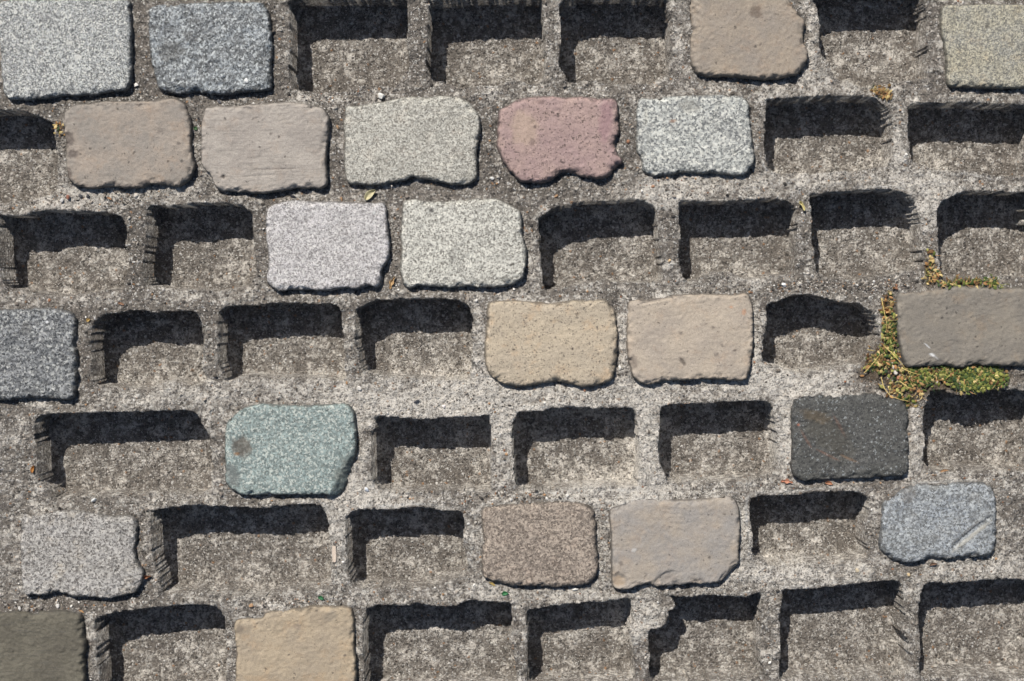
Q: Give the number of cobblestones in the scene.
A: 23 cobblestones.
